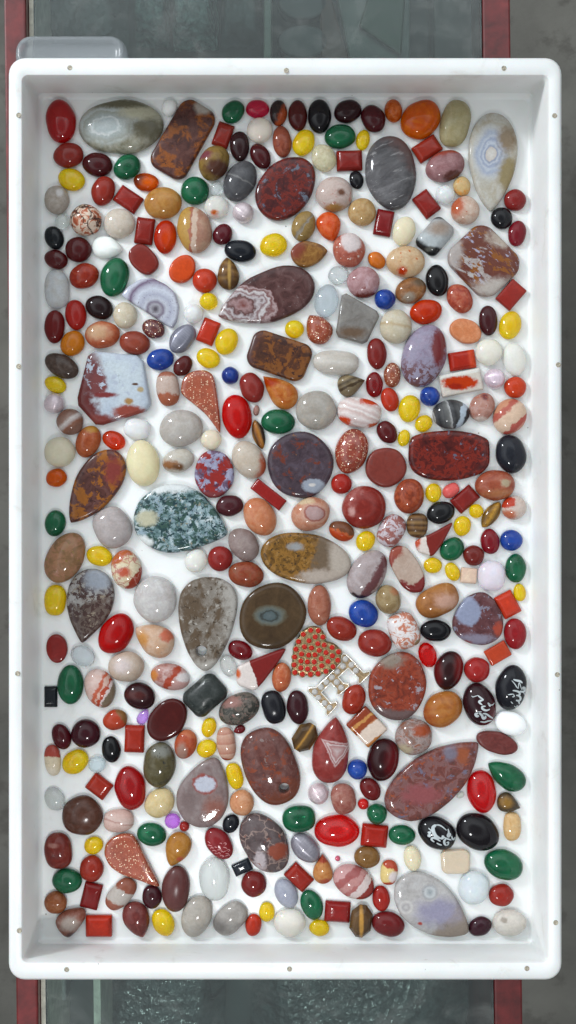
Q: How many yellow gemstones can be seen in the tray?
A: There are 30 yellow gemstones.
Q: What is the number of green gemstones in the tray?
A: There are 18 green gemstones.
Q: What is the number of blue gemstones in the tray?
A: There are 7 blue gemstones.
